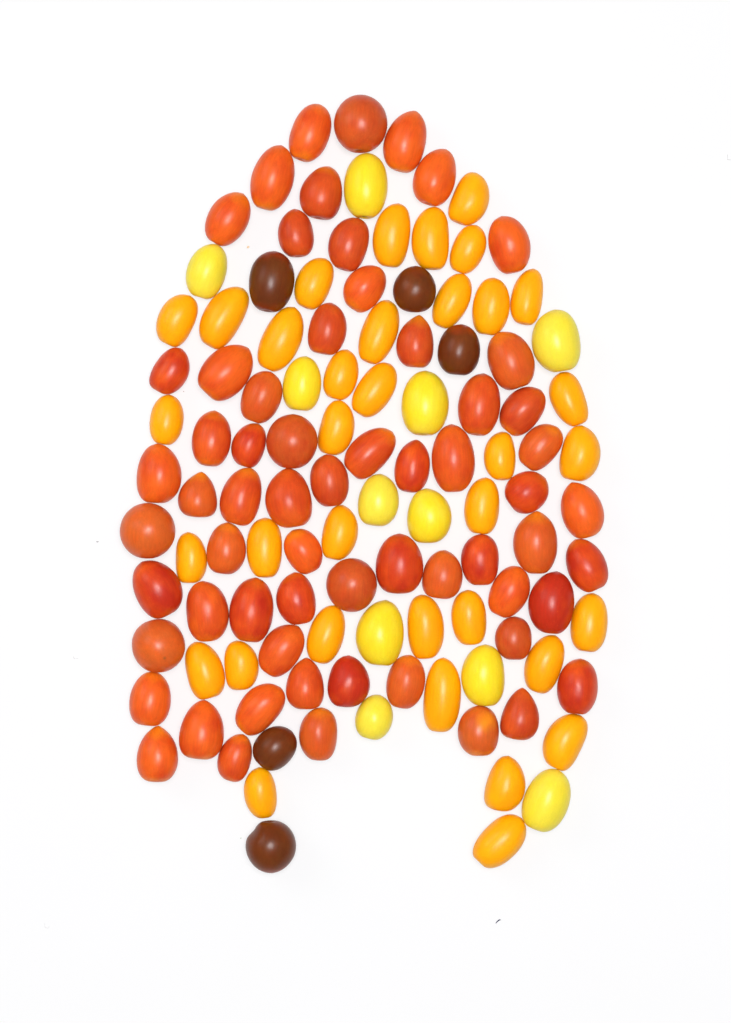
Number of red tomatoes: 63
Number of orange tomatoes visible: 35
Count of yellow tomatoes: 11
